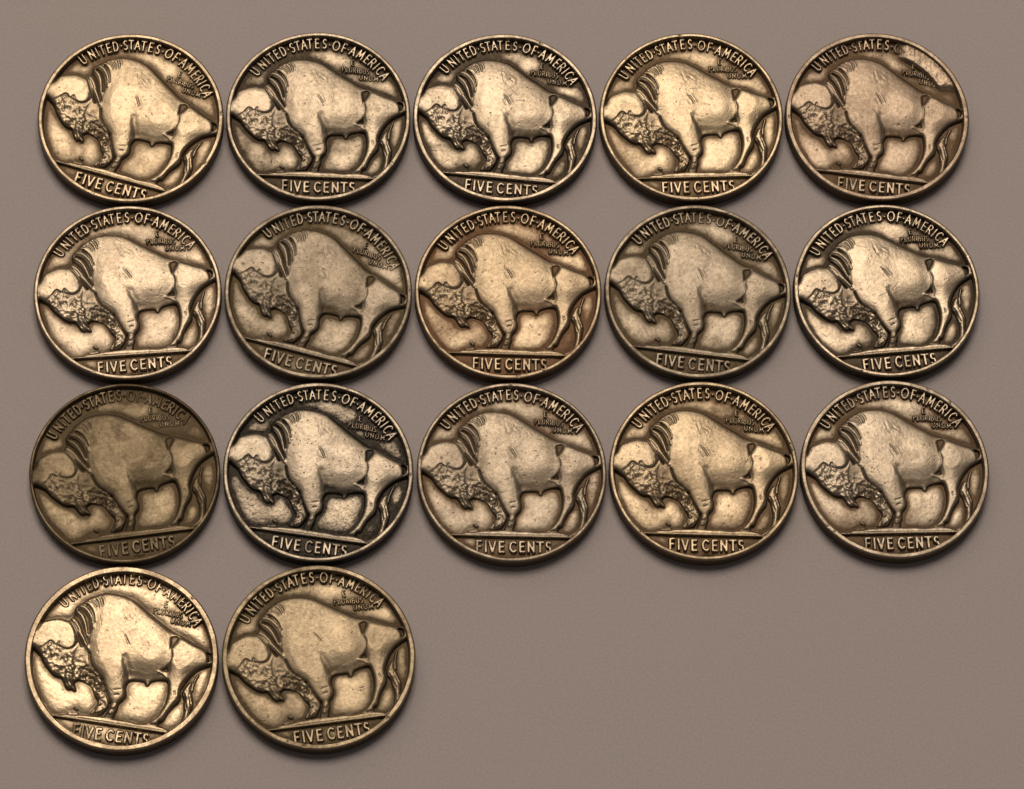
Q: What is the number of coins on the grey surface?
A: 17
